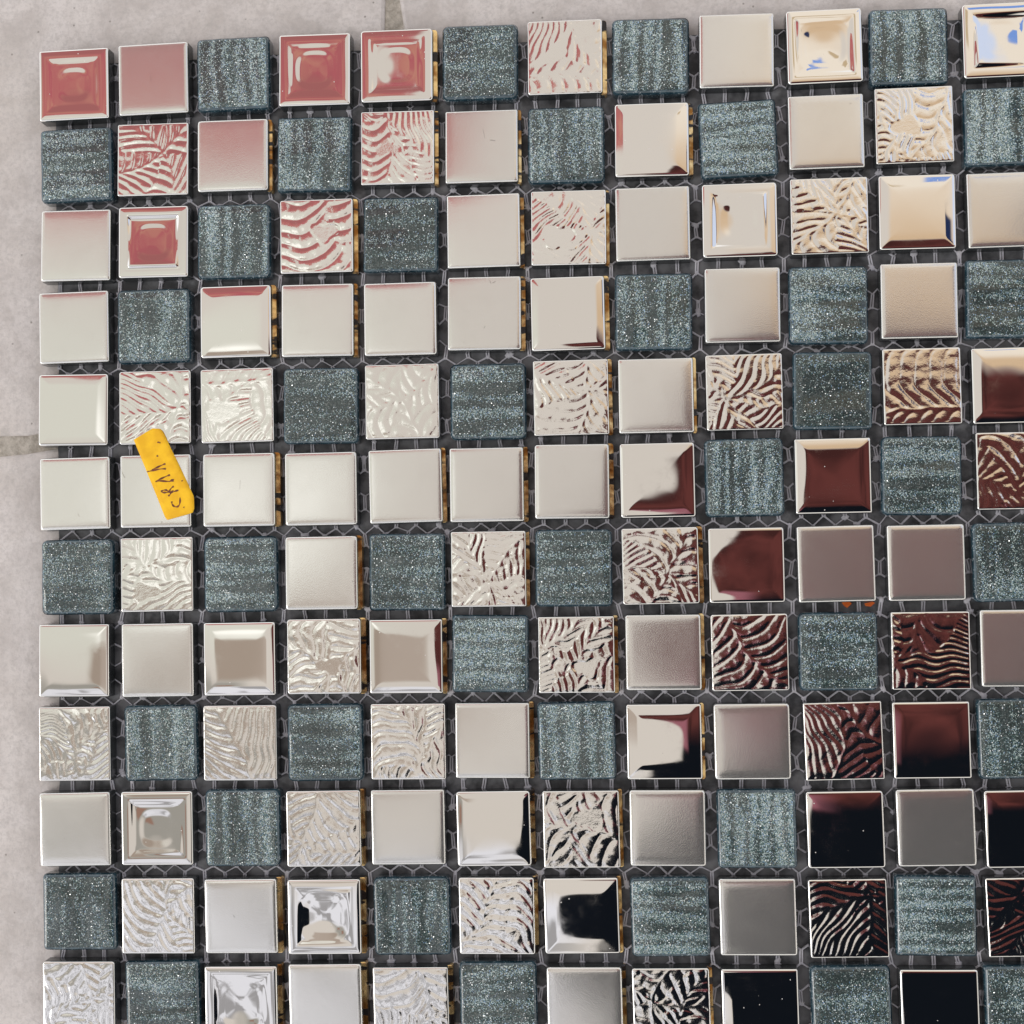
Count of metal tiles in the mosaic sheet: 103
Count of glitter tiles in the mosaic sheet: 41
